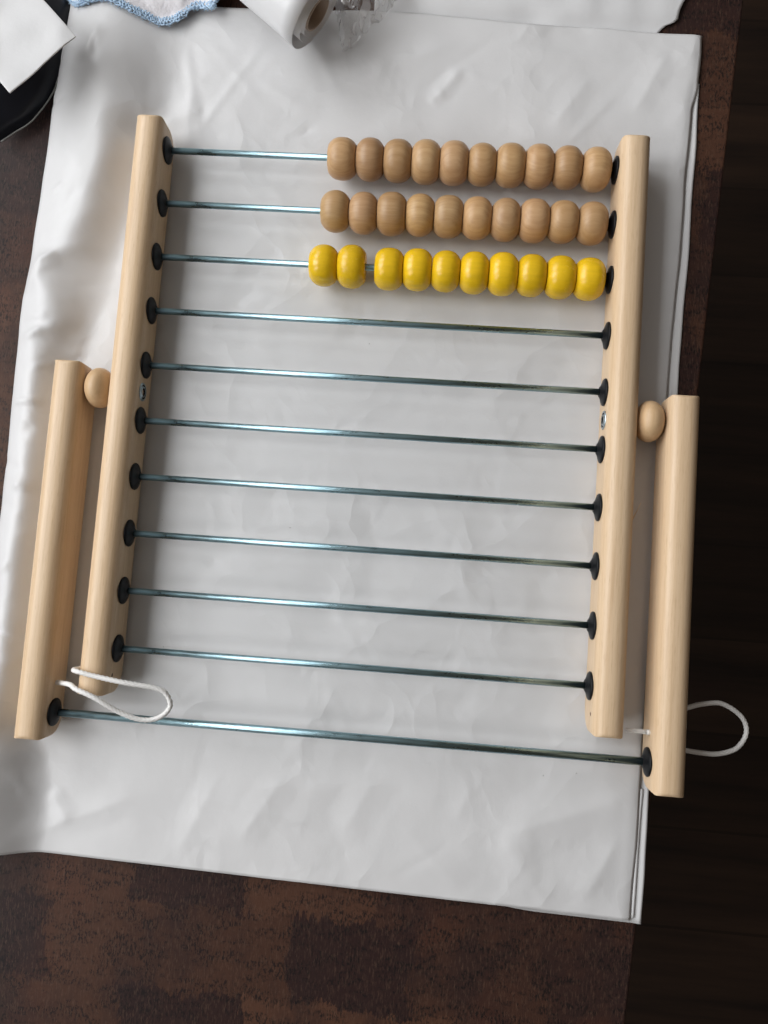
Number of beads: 30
